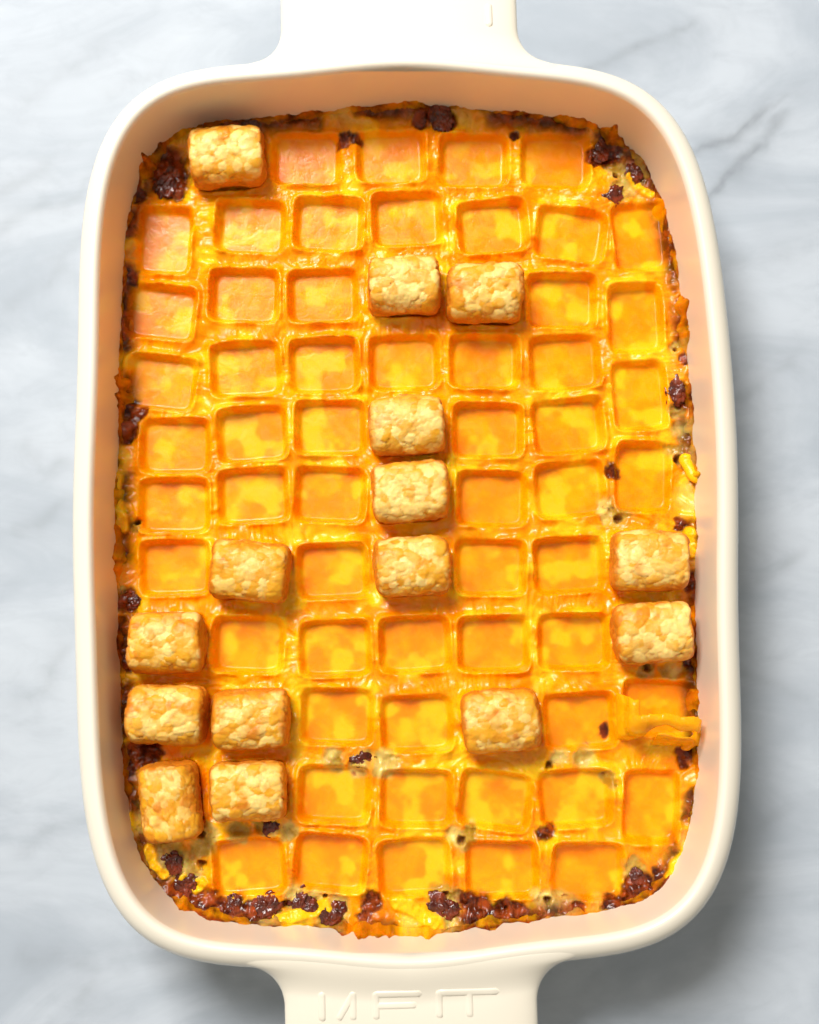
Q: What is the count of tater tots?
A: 15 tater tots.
